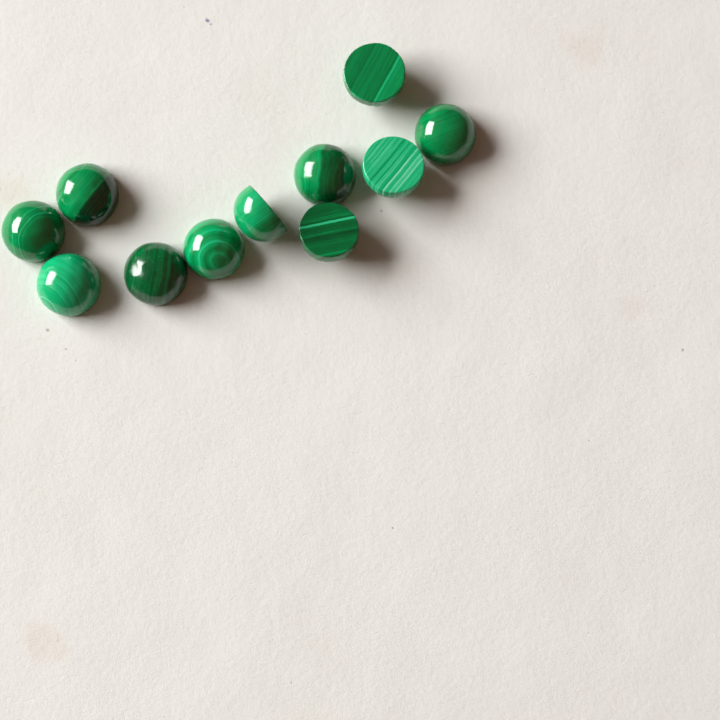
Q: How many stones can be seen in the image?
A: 11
